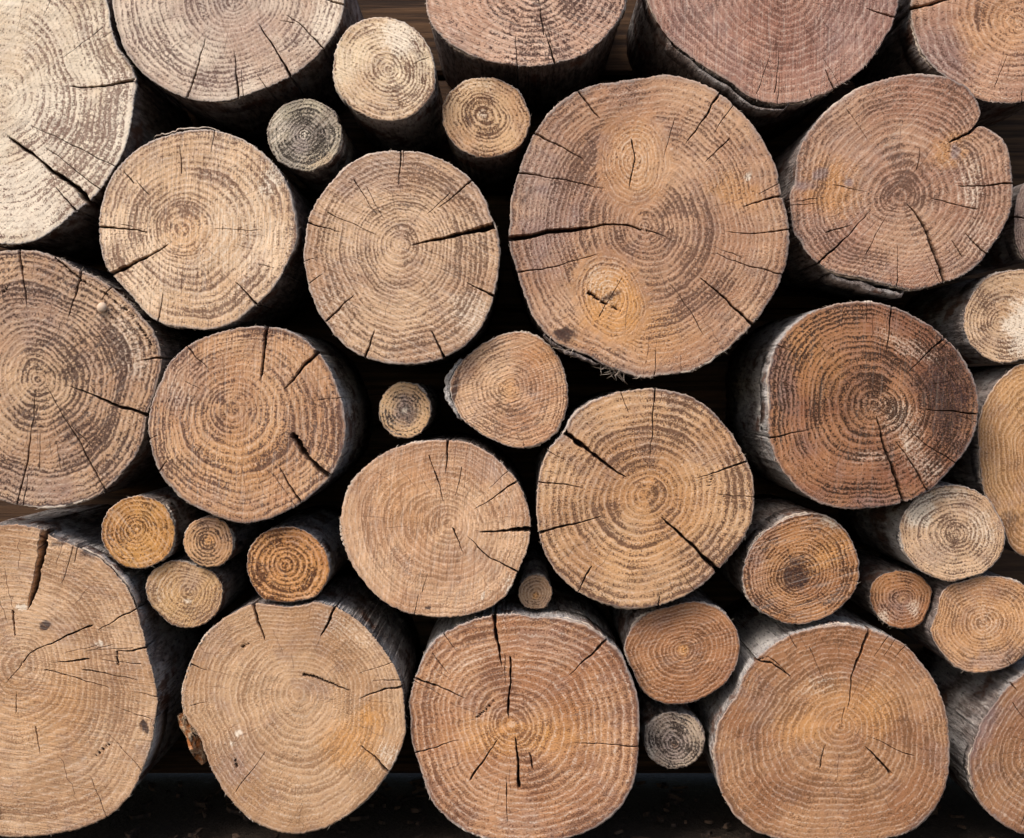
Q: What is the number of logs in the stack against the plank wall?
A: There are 38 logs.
